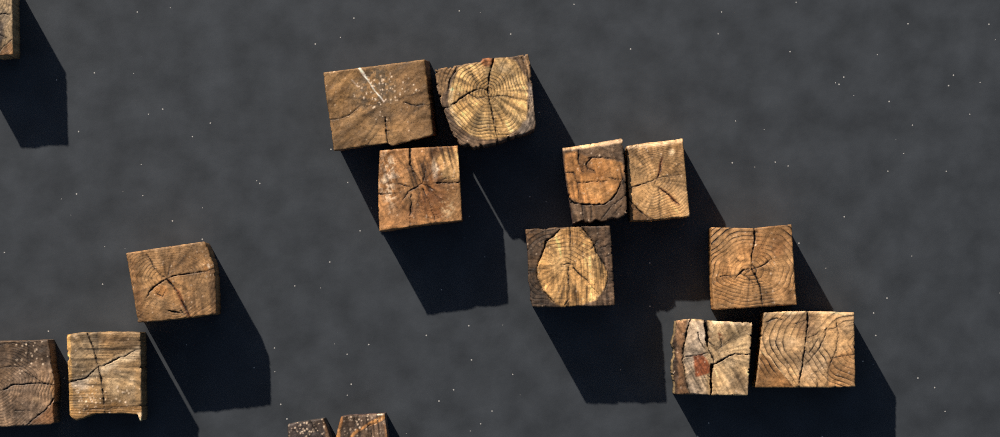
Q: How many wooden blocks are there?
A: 15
